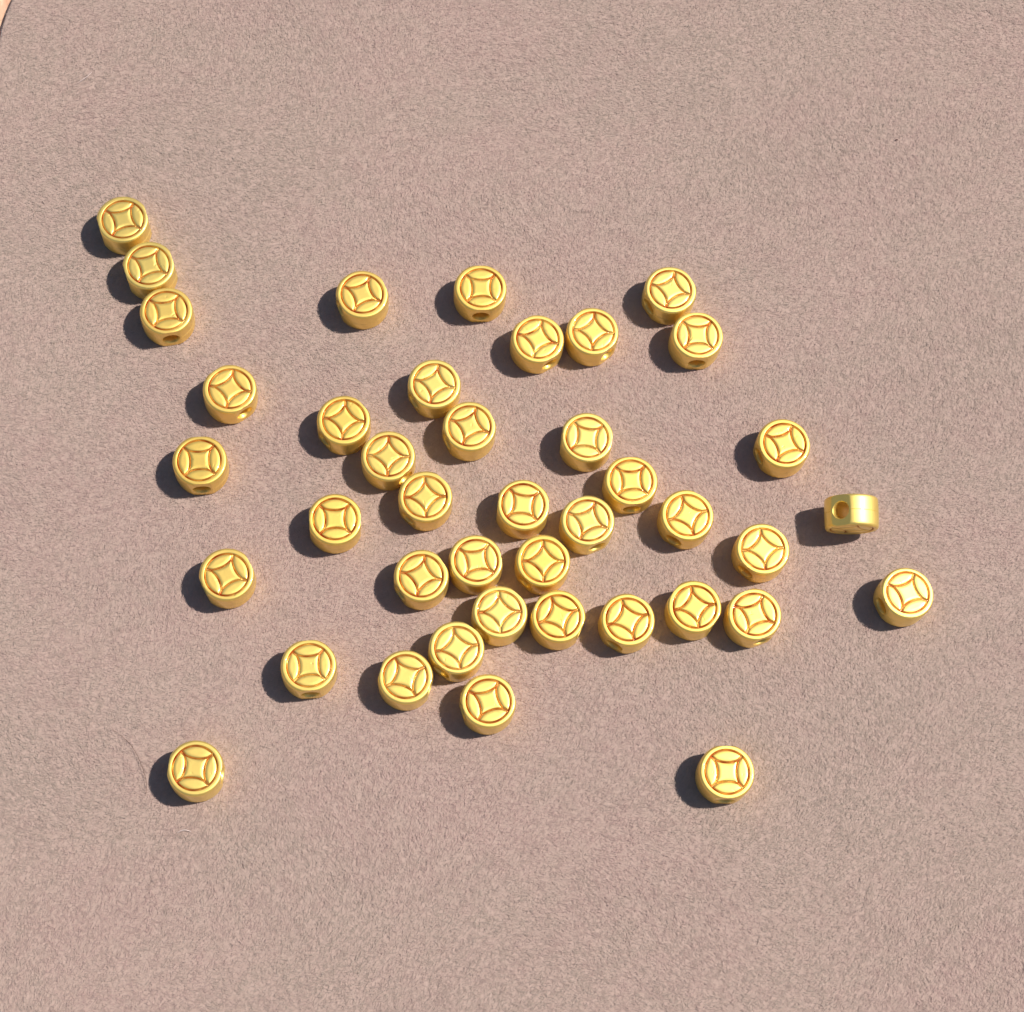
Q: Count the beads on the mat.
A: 41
